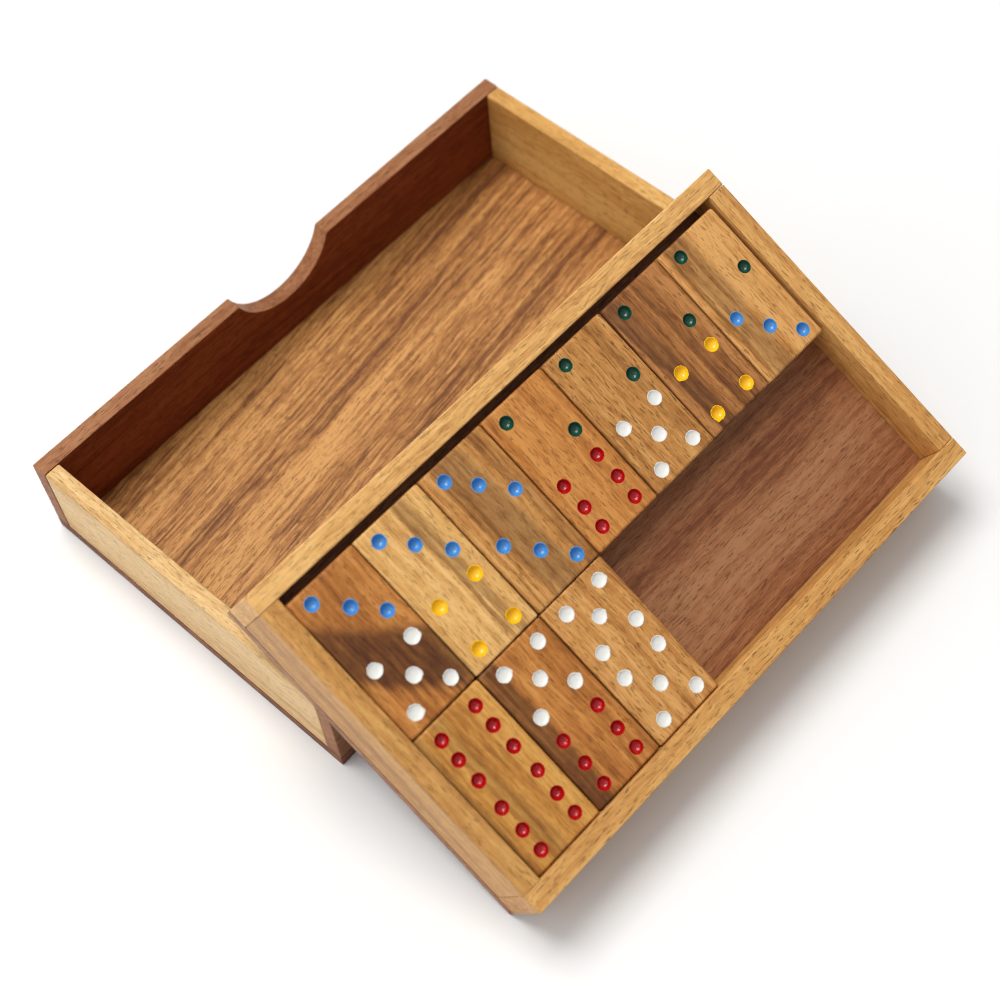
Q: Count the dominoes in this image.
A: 10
